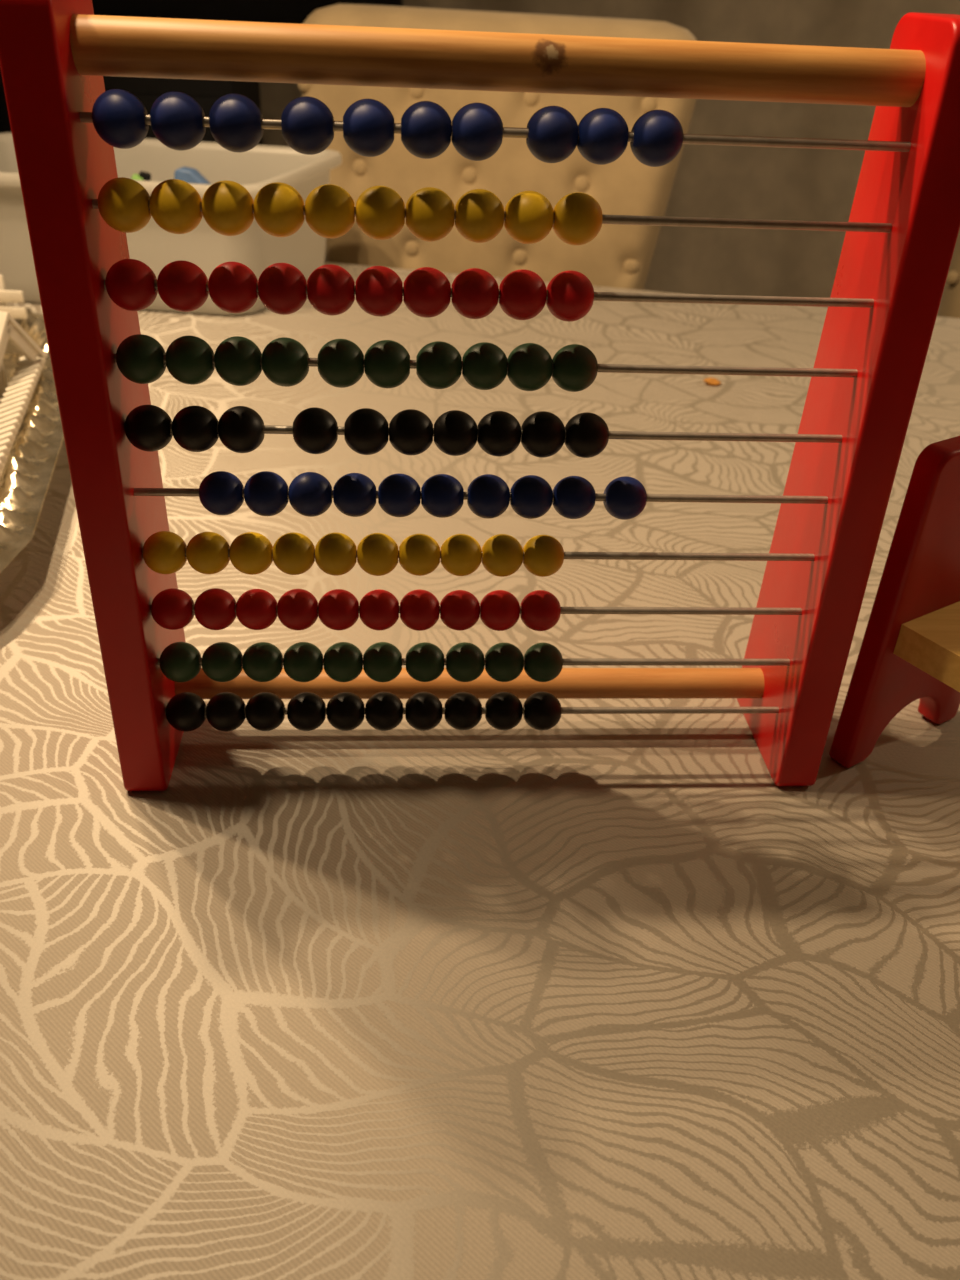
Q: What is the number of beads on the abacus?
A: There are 100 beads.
